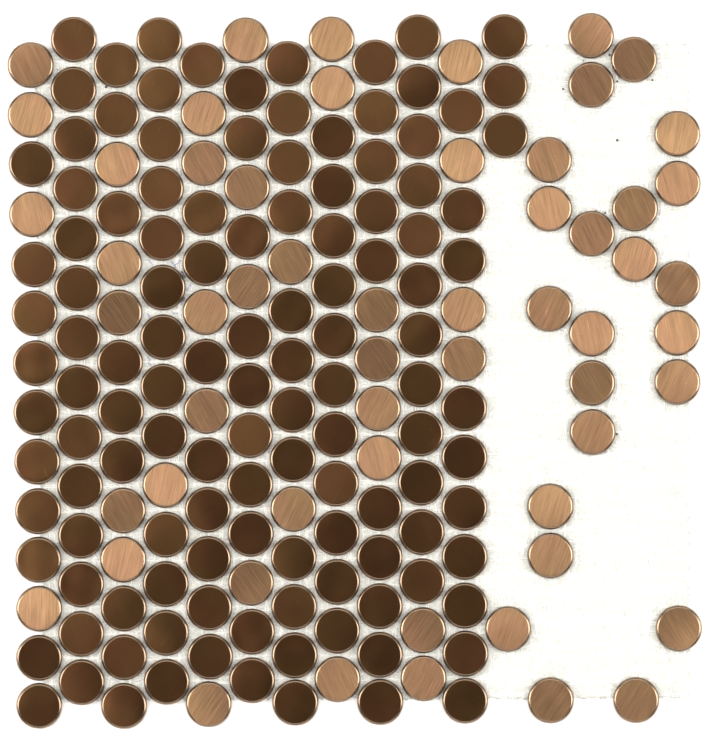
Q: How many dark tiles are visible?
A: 123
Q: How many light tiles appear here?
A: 57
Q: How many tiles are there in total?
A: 180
